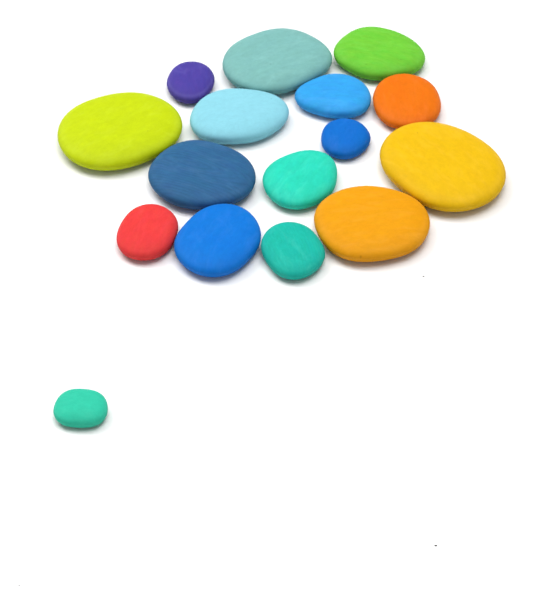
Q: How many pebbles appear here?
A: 16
